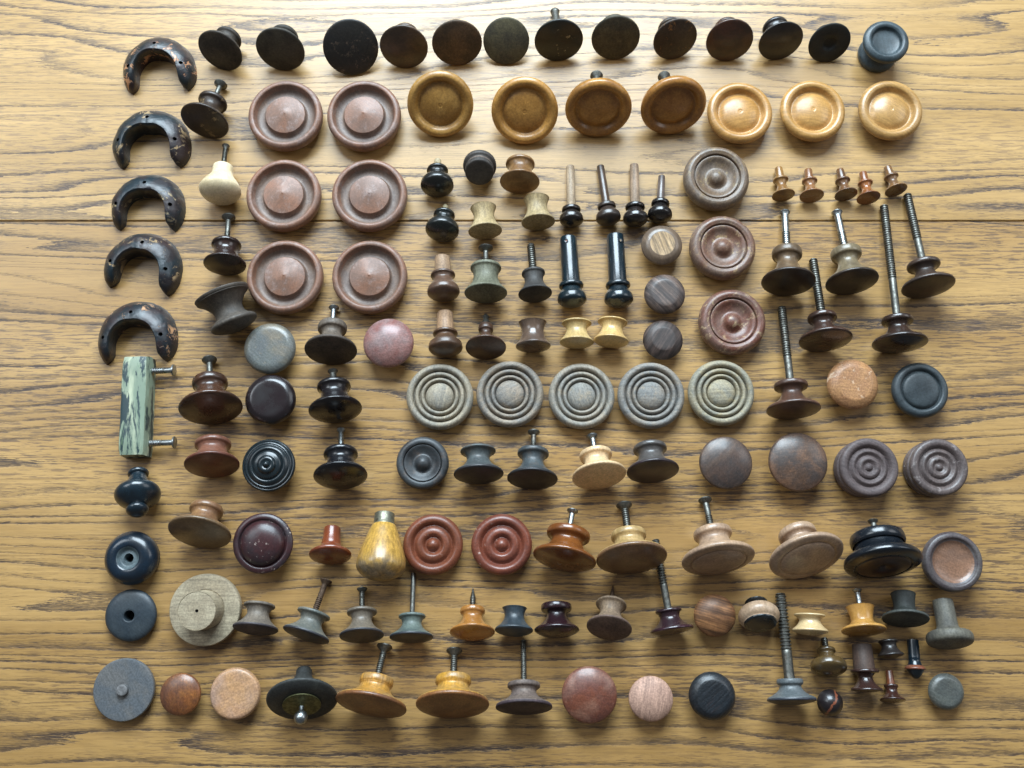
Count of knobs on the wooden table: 141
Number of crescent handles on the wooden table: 5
